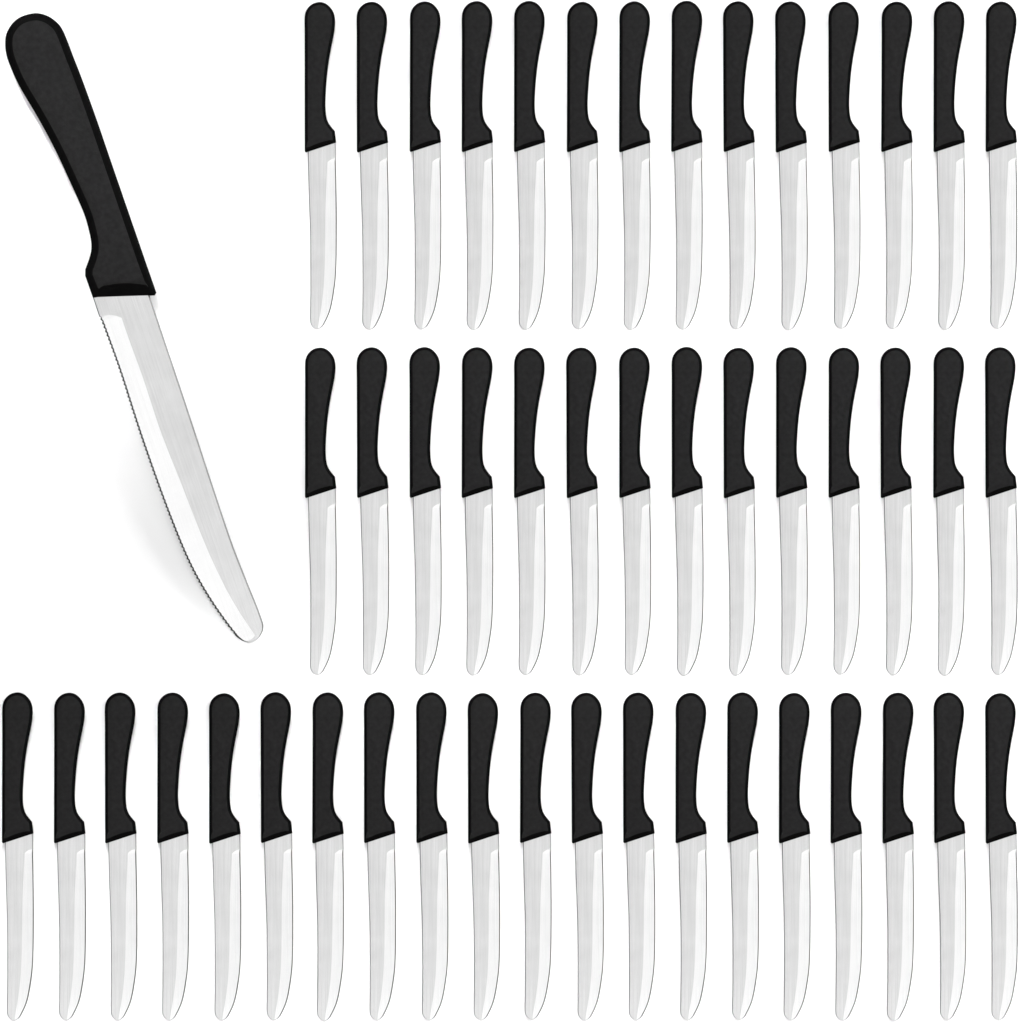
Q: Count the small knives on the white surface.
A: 48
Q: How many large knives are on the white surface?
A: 1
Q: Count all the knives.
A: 49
